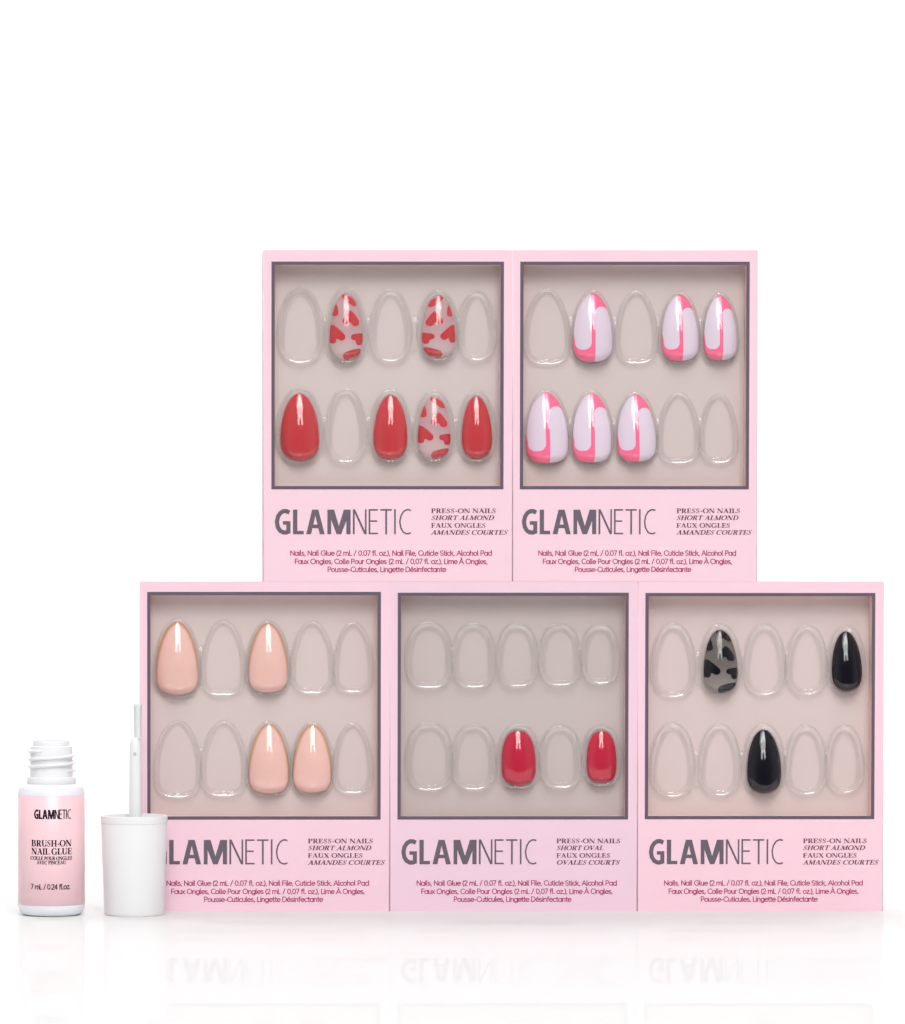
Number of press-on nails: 21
